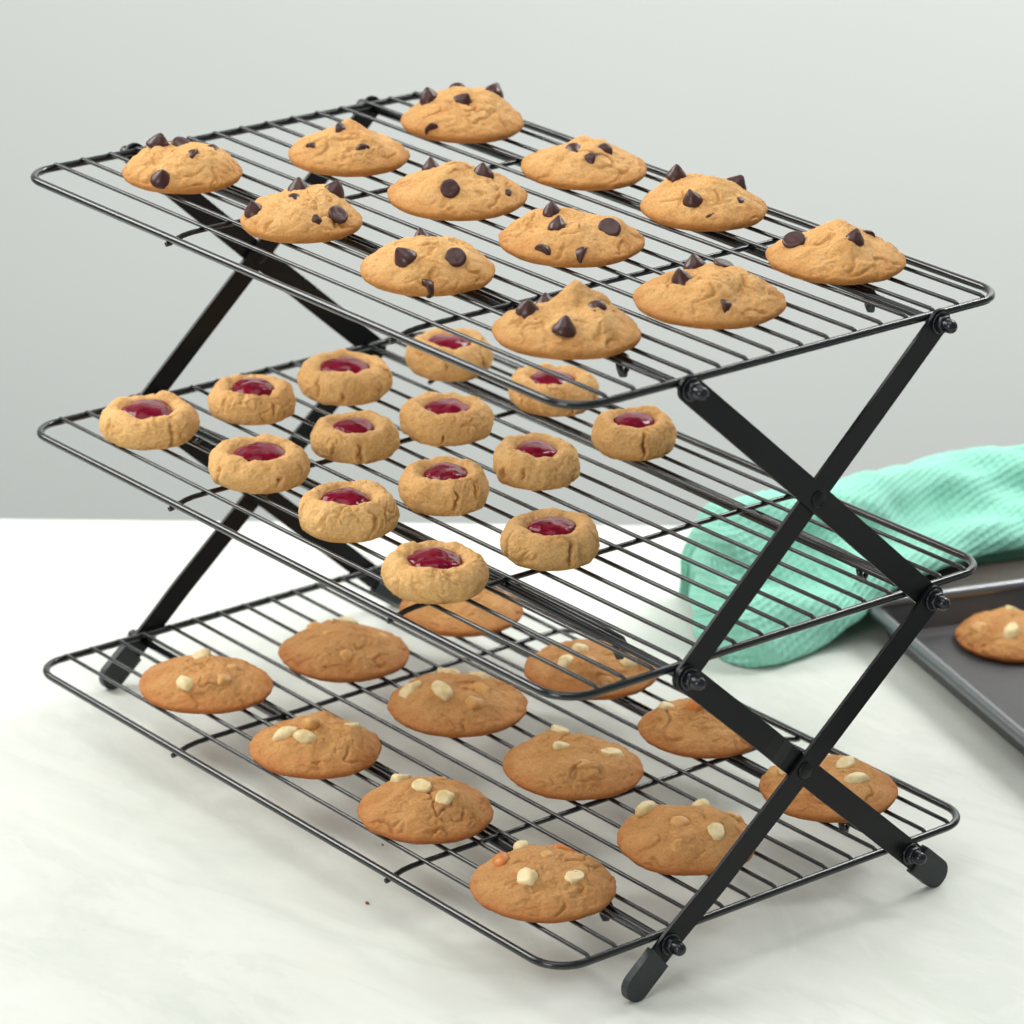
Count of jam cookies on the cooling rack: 14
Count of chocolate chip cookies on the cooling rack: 12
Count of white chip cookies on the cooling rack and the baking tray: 13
